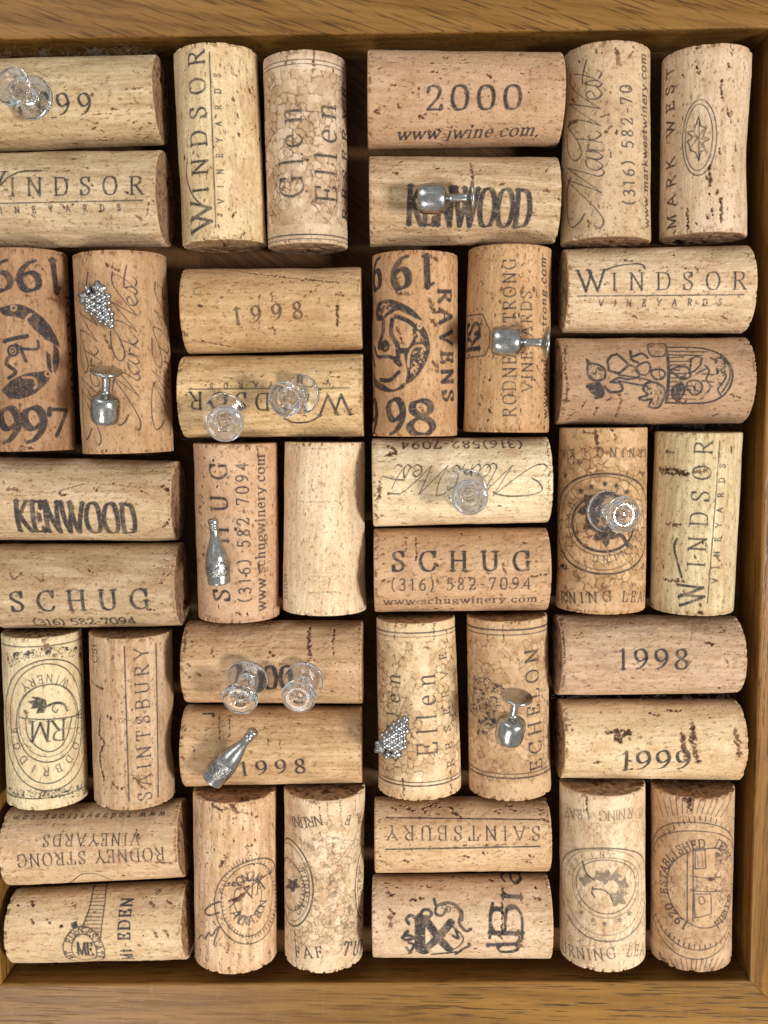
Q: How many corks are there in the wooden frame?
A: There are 40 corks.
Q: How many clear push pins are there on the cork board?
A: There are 7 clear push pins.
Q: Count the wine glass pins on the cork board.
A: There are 4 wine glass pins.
